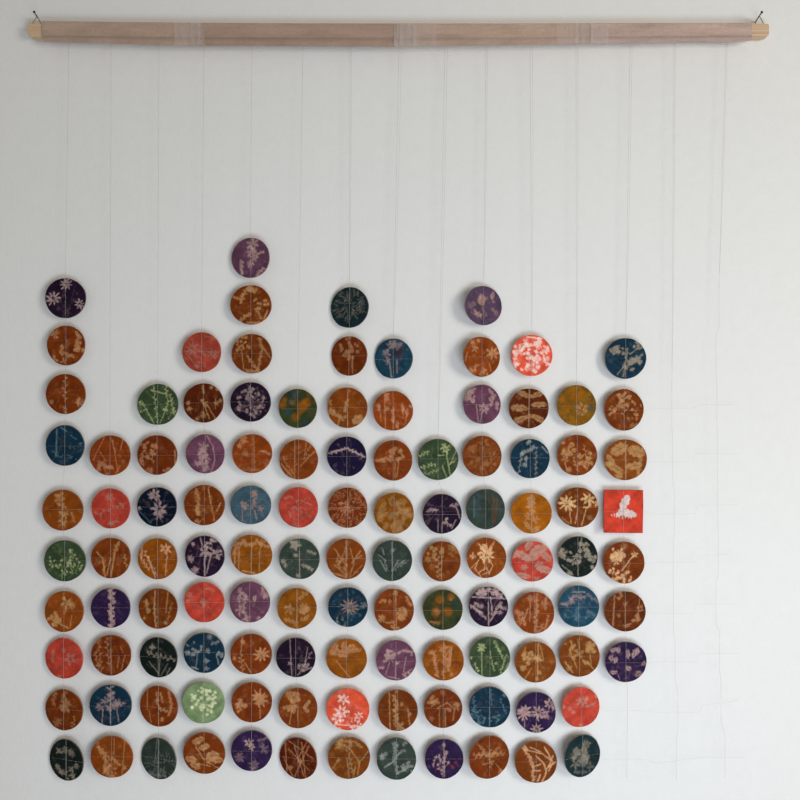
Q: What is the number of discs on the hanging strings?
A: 112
